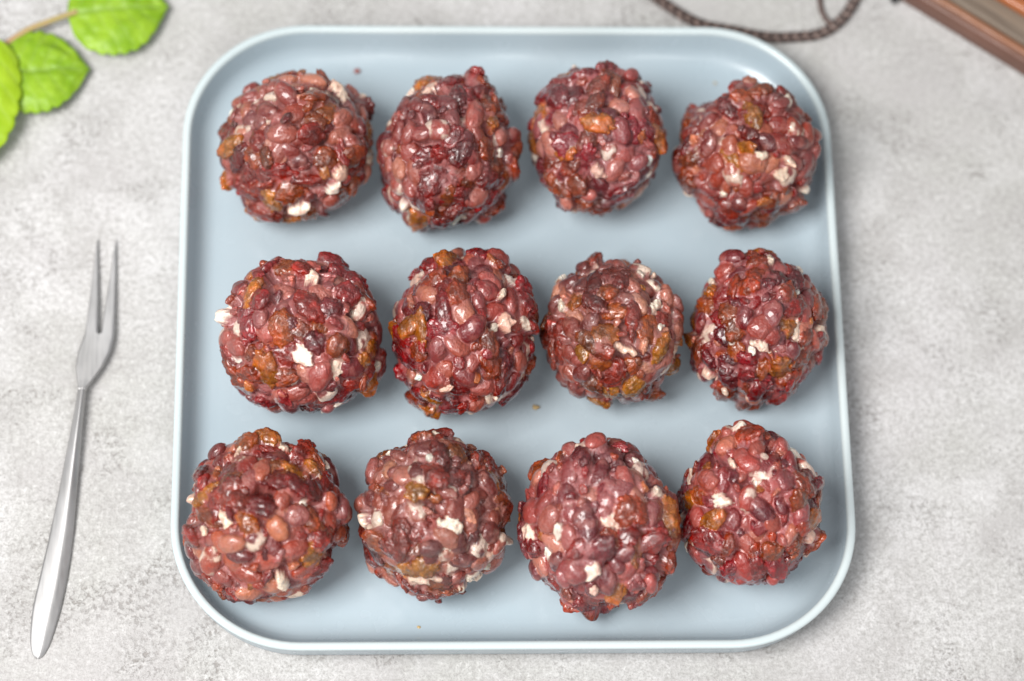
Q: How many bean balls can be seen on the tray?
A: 12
